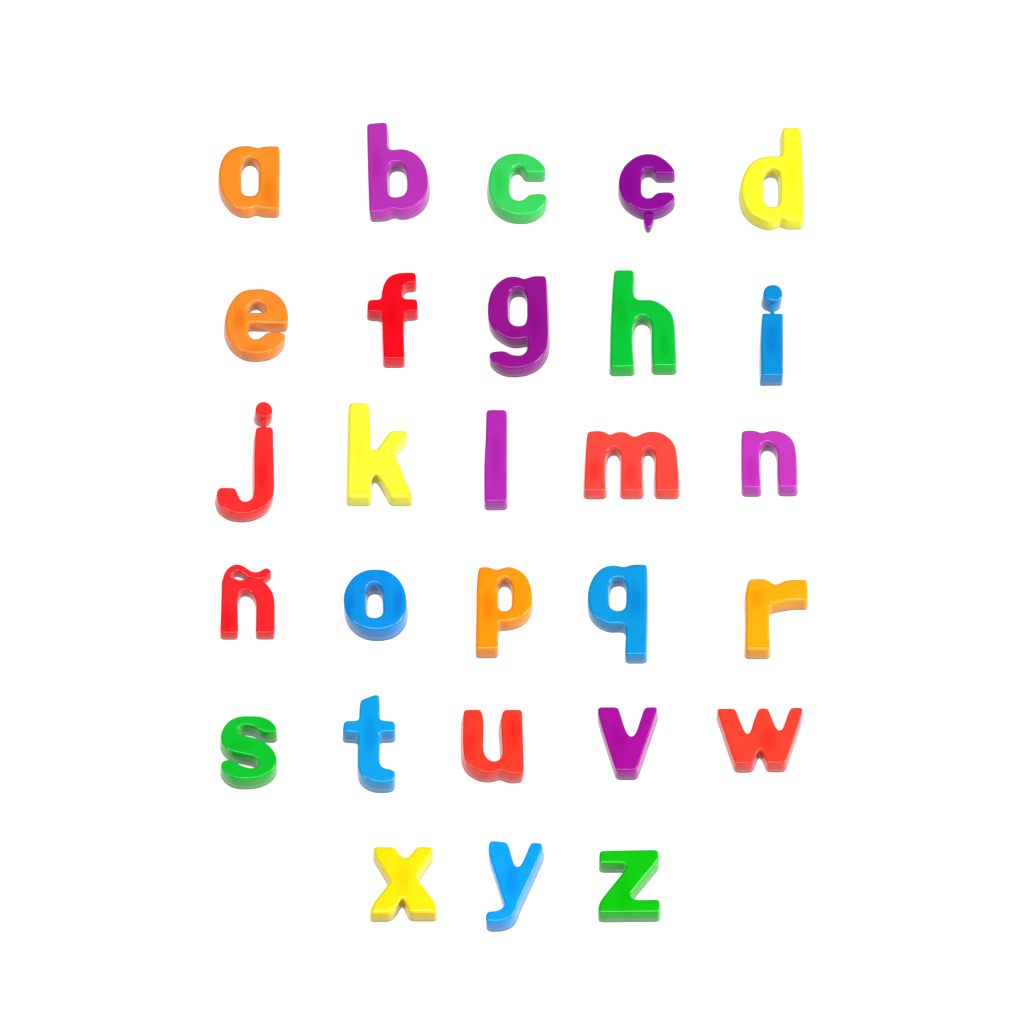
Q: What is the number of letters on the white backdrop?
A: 28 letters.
